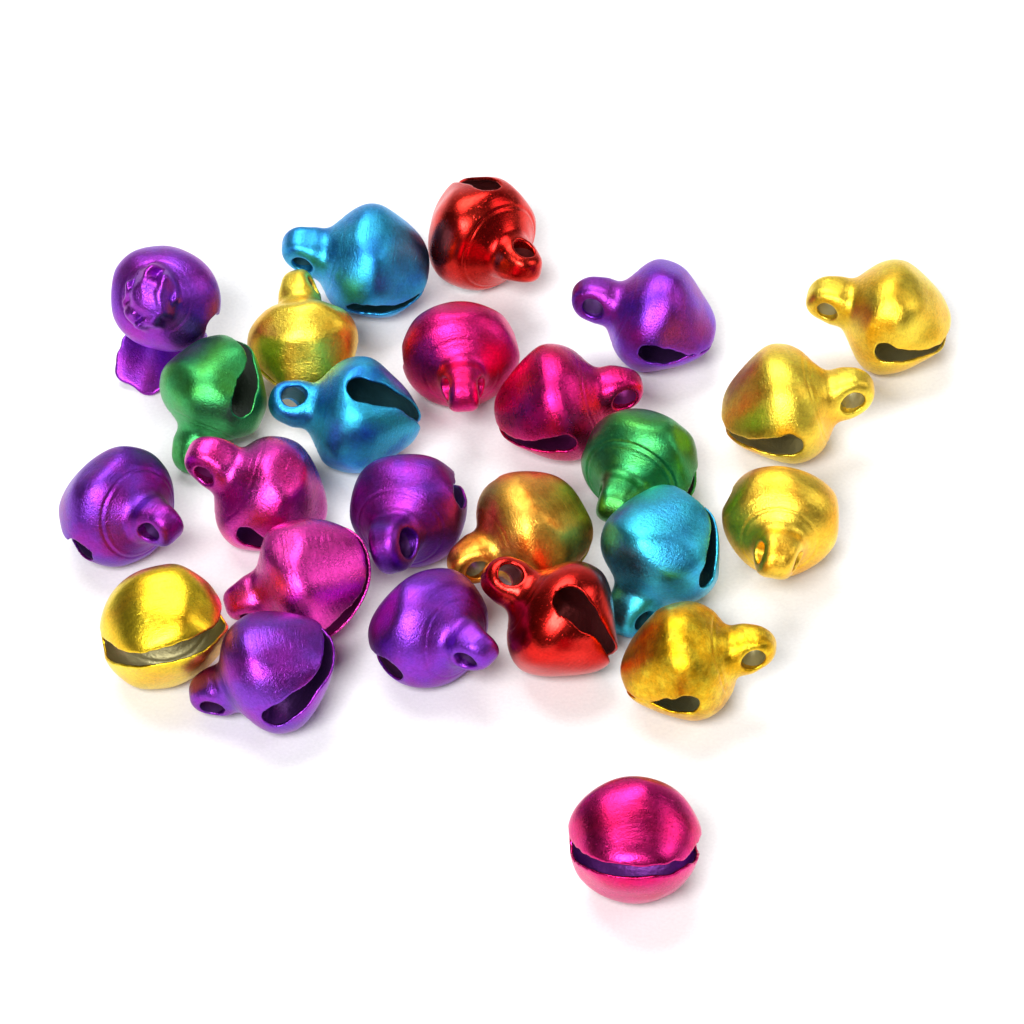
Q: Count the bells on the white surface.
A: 25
